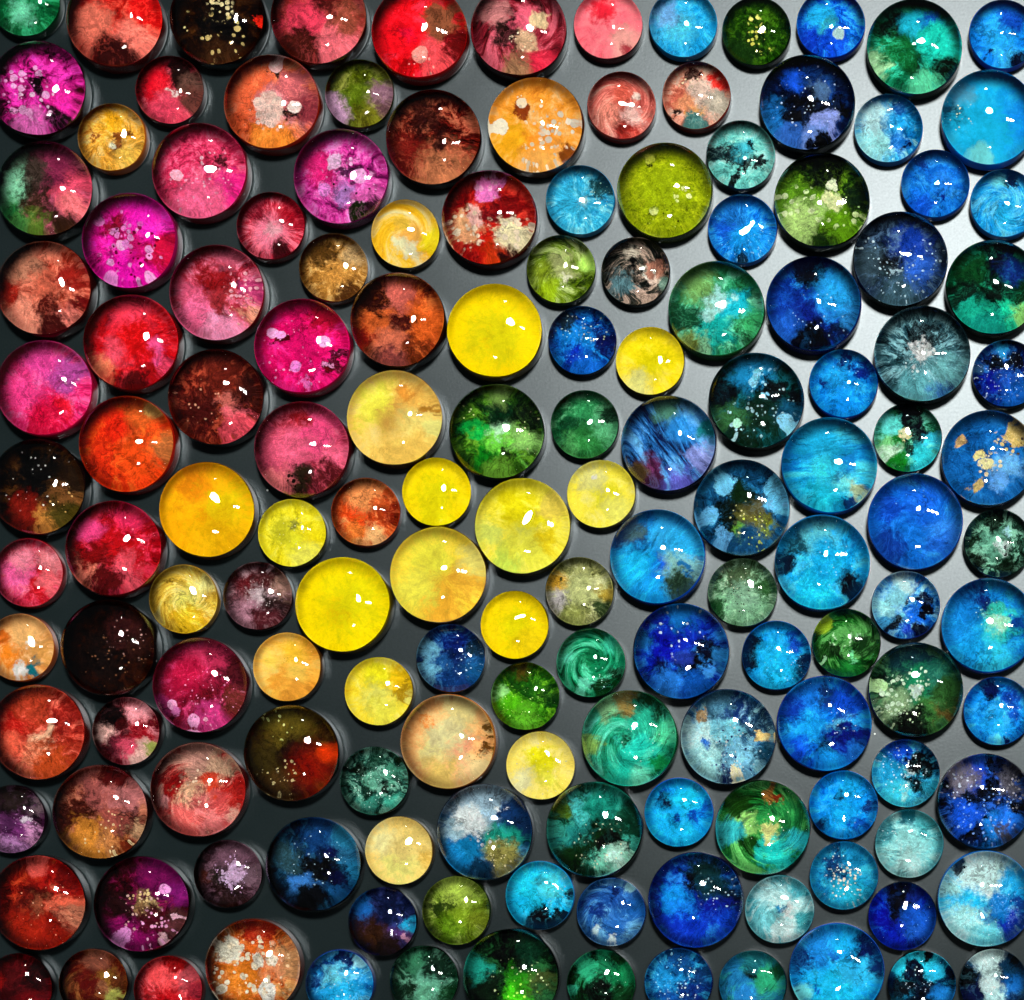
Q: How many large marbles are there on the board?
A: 75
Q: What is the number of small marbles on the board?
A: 76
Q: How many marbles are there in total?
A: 151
